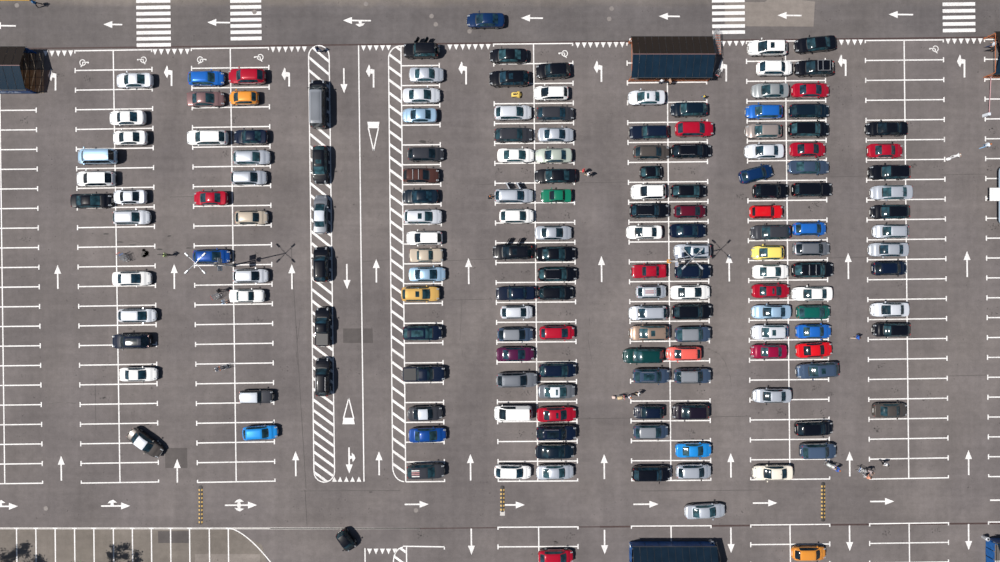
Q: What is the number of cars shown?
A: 168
